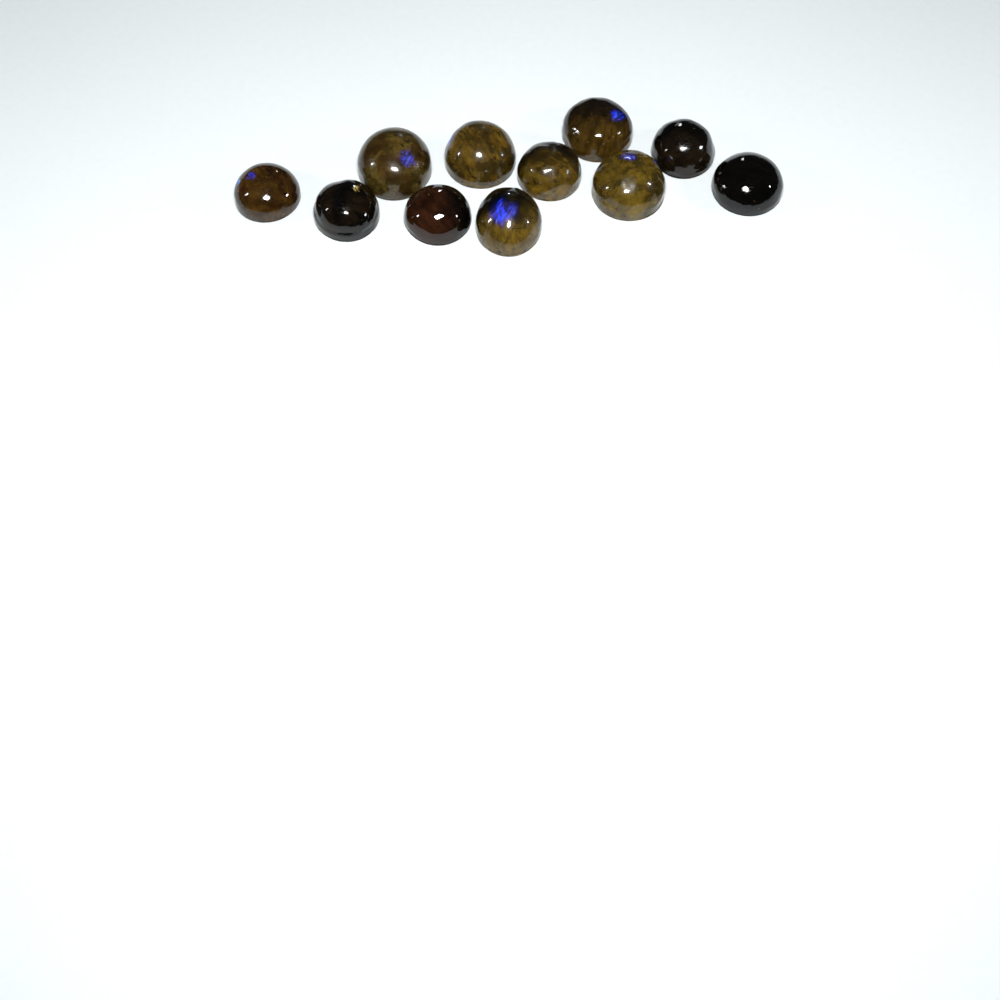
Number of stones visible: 11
